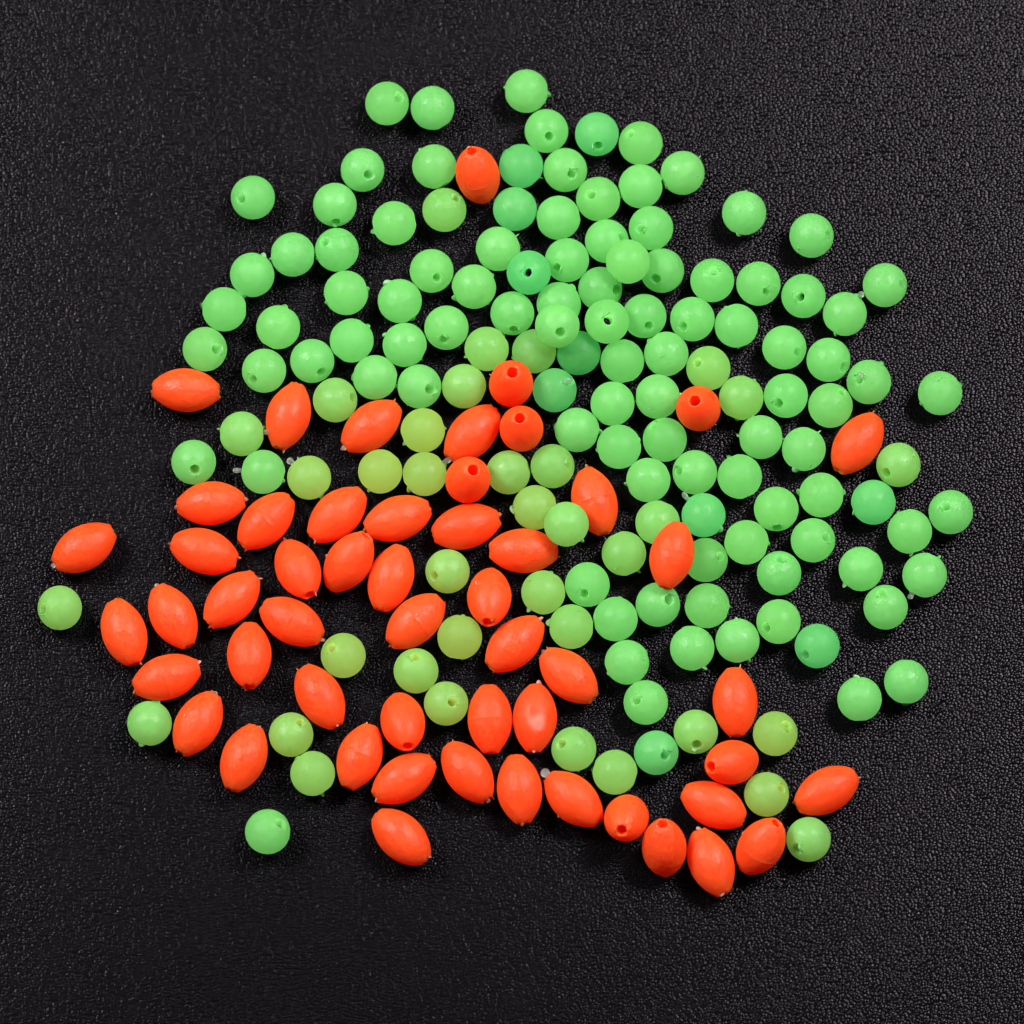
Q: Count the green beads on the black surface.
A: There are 142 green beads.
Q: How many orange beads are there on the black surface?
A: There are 53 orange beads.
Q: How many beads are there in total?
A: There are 195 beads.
